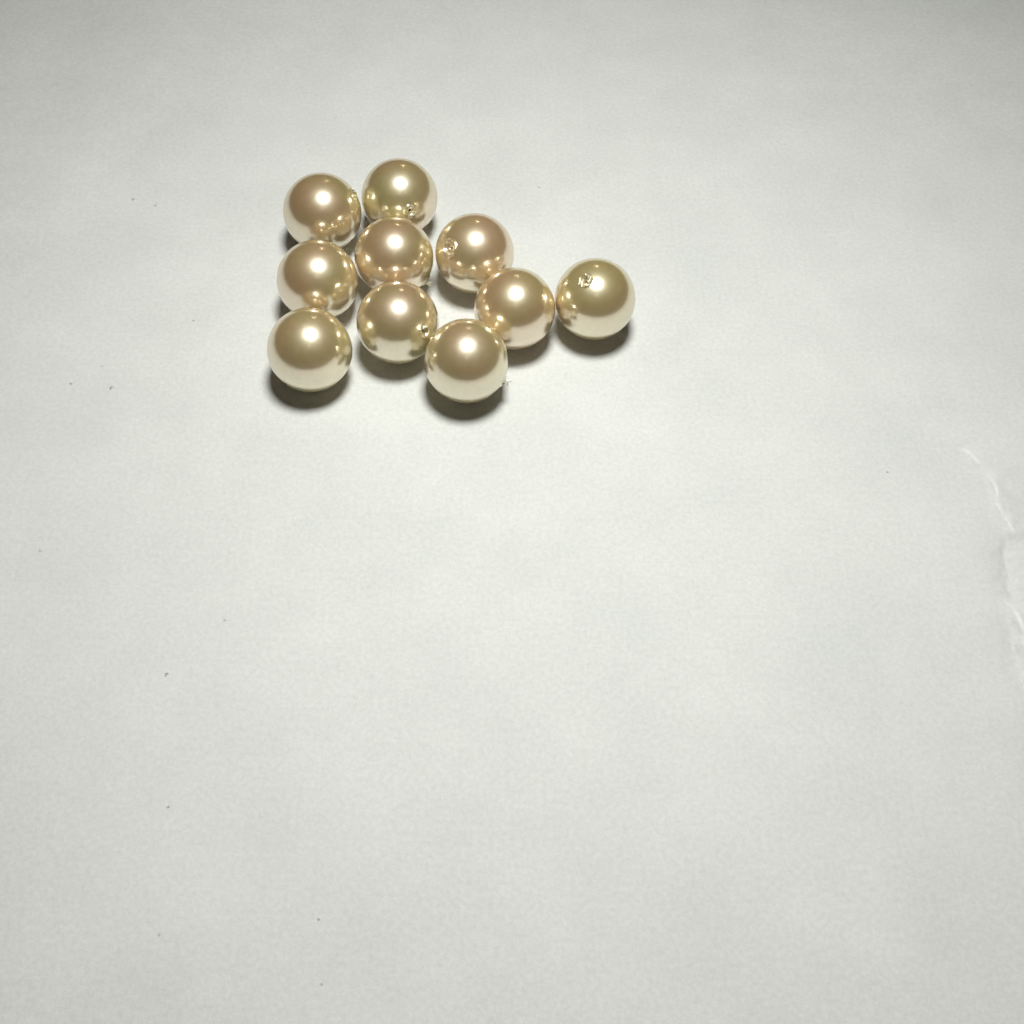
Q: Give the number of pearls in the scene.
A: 10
